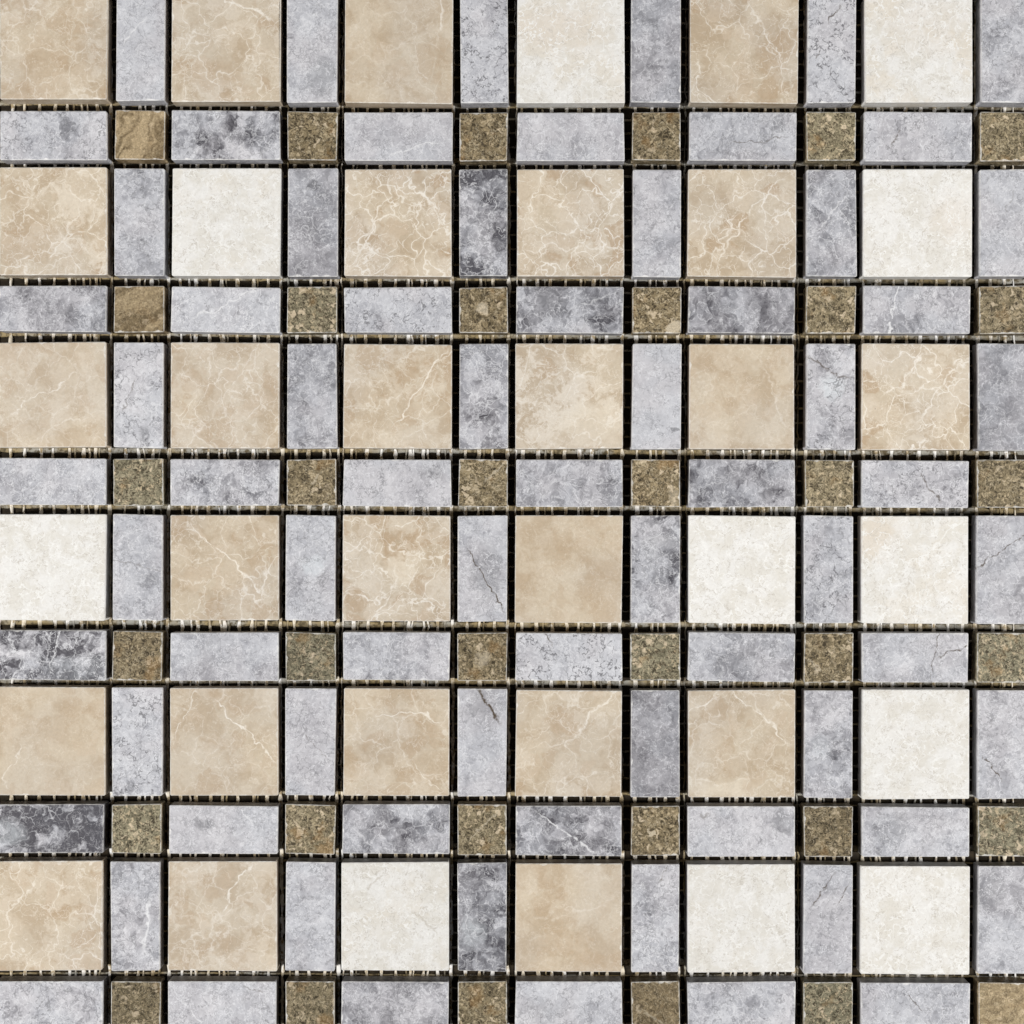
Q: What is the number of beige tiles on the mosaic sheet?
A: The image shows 25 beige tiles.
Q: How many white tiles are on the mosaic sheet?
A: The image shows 11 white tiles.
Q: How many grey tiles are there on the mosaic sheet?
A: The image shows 72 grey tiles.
